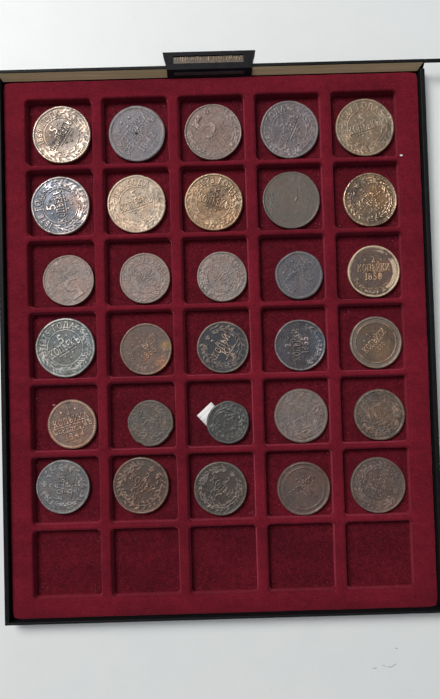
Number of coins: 30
